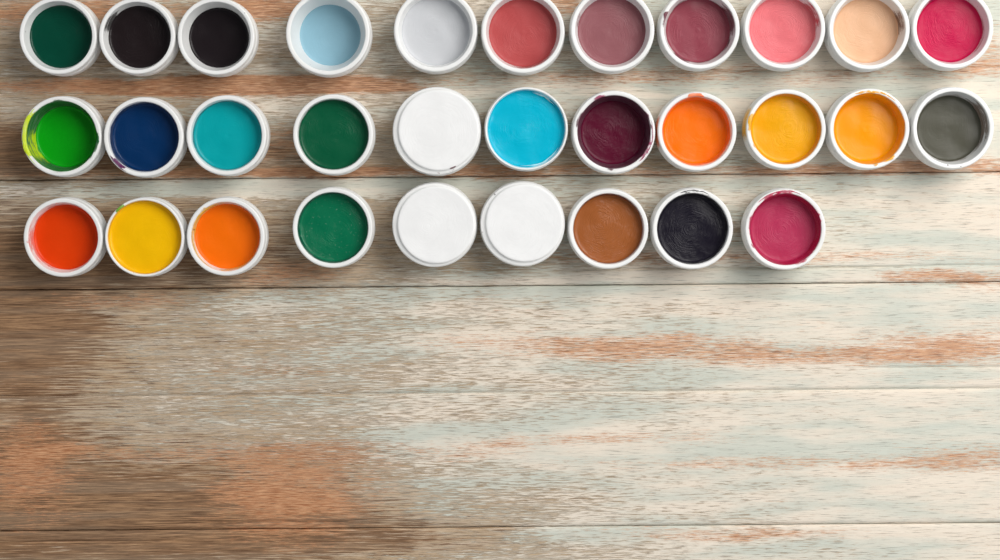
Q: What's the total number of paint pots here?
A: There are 31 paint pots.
